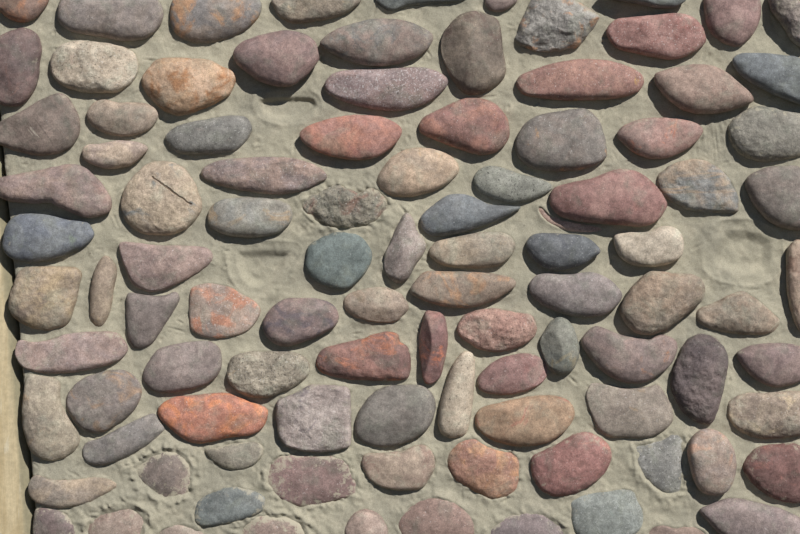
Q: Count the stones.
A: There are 102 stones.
